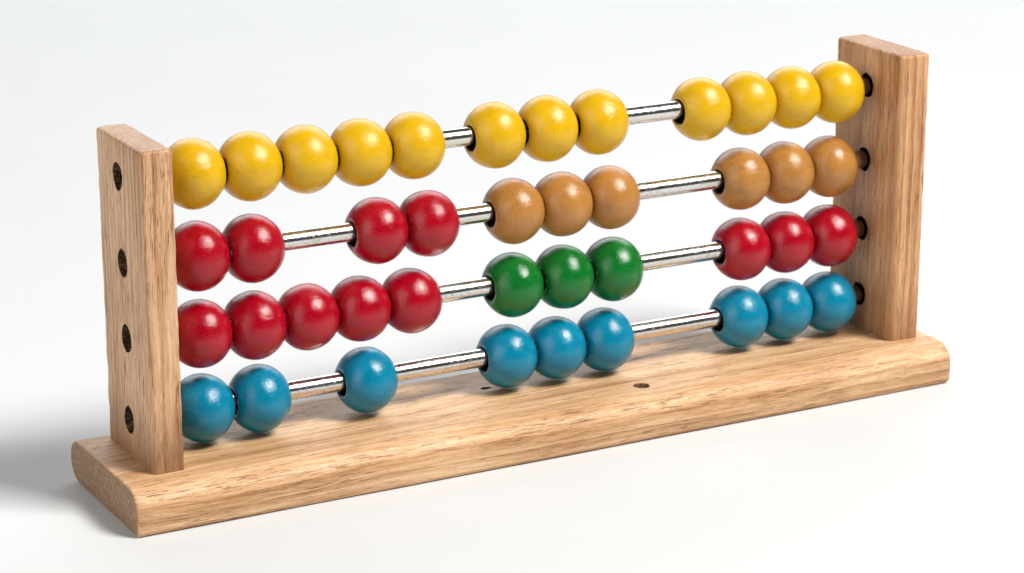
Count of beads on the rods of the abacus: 42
